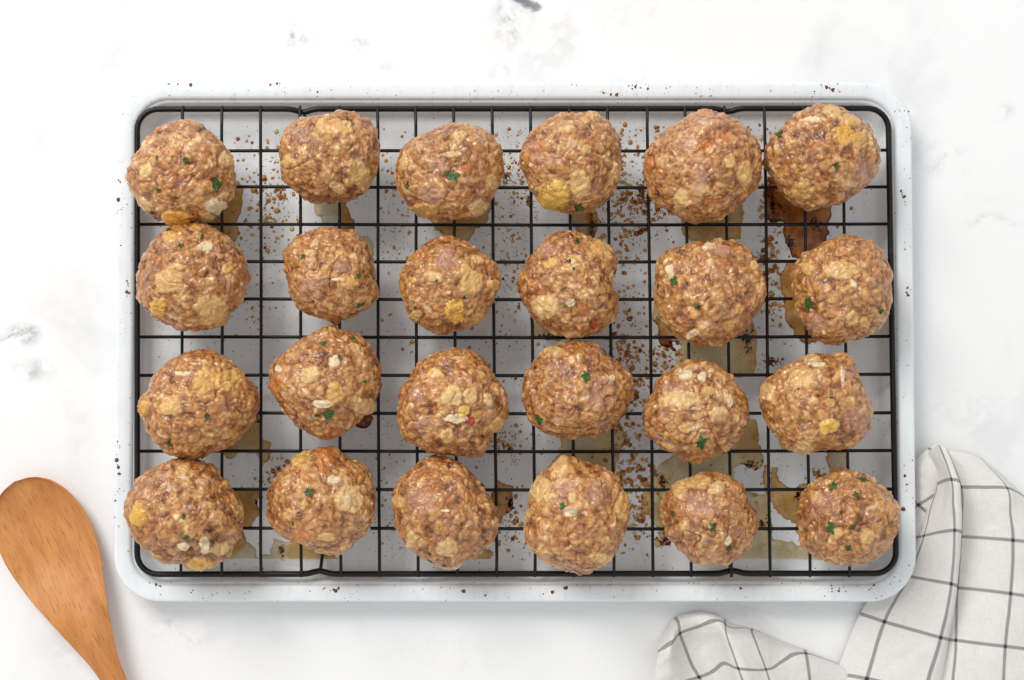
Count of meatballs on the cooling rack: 24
